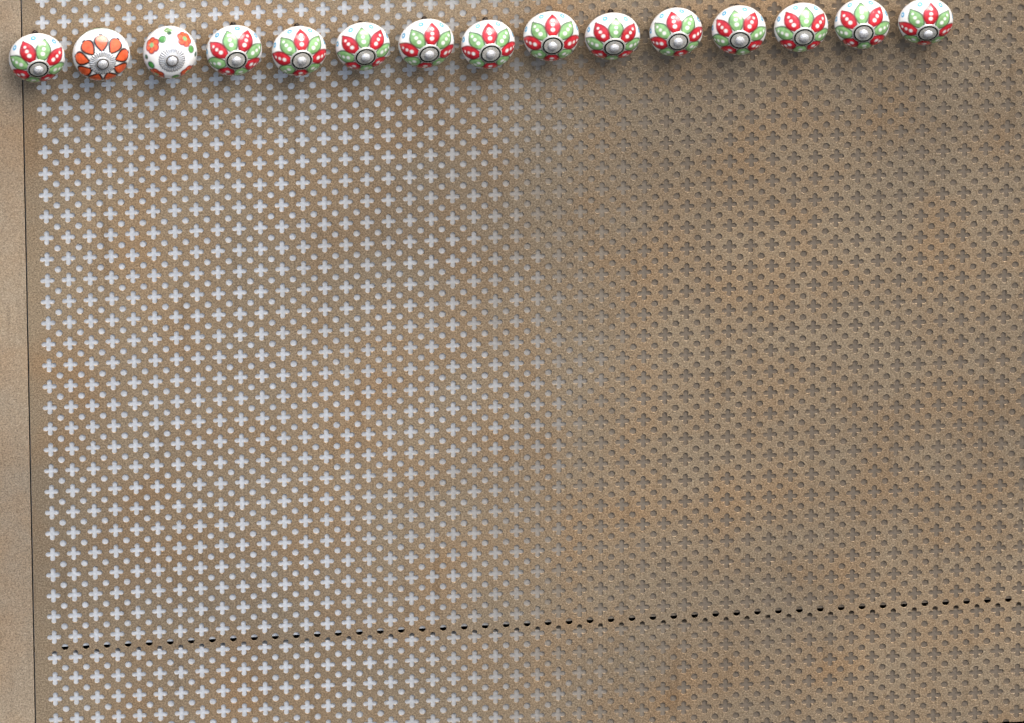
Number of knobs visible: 15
